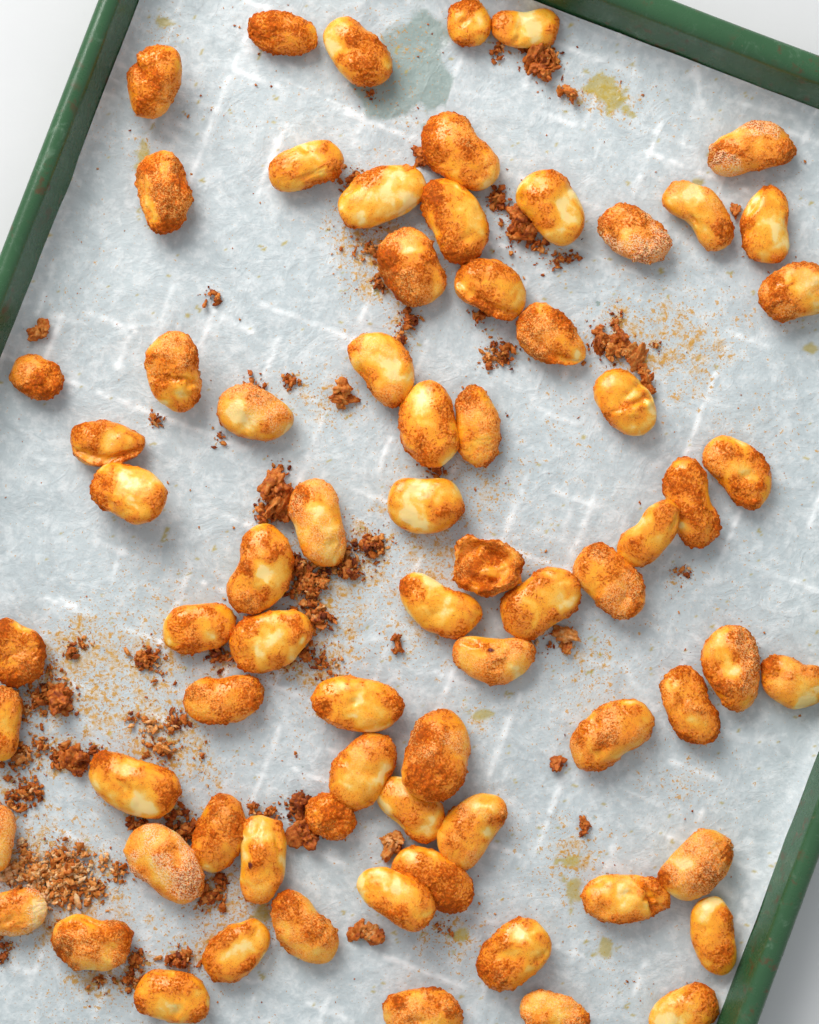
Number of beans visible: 73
